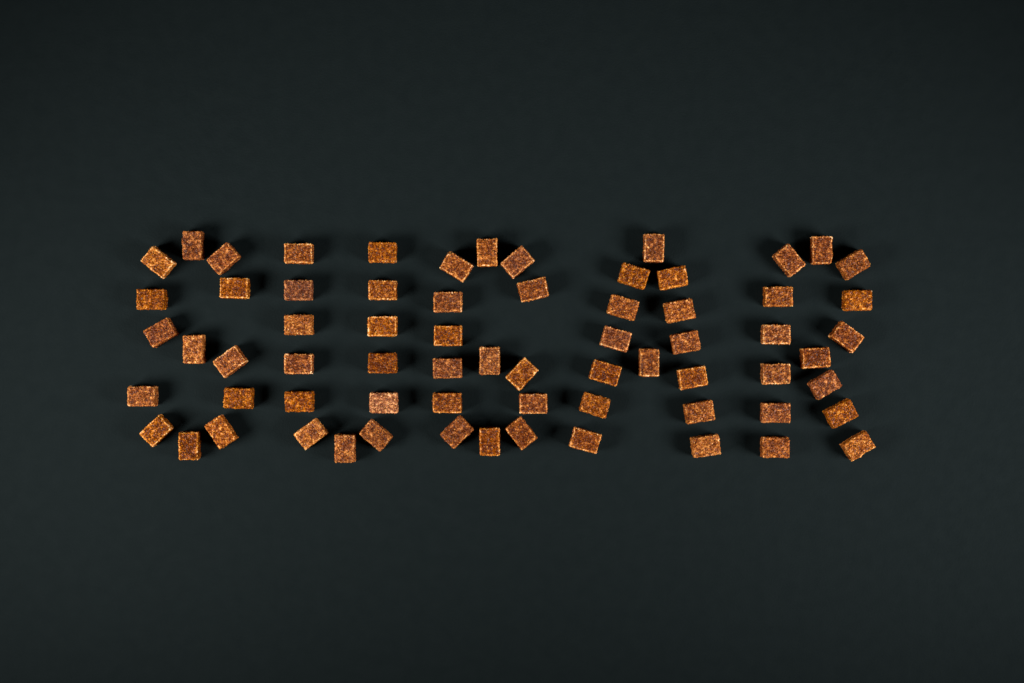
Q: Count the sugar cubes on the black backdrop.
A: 68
